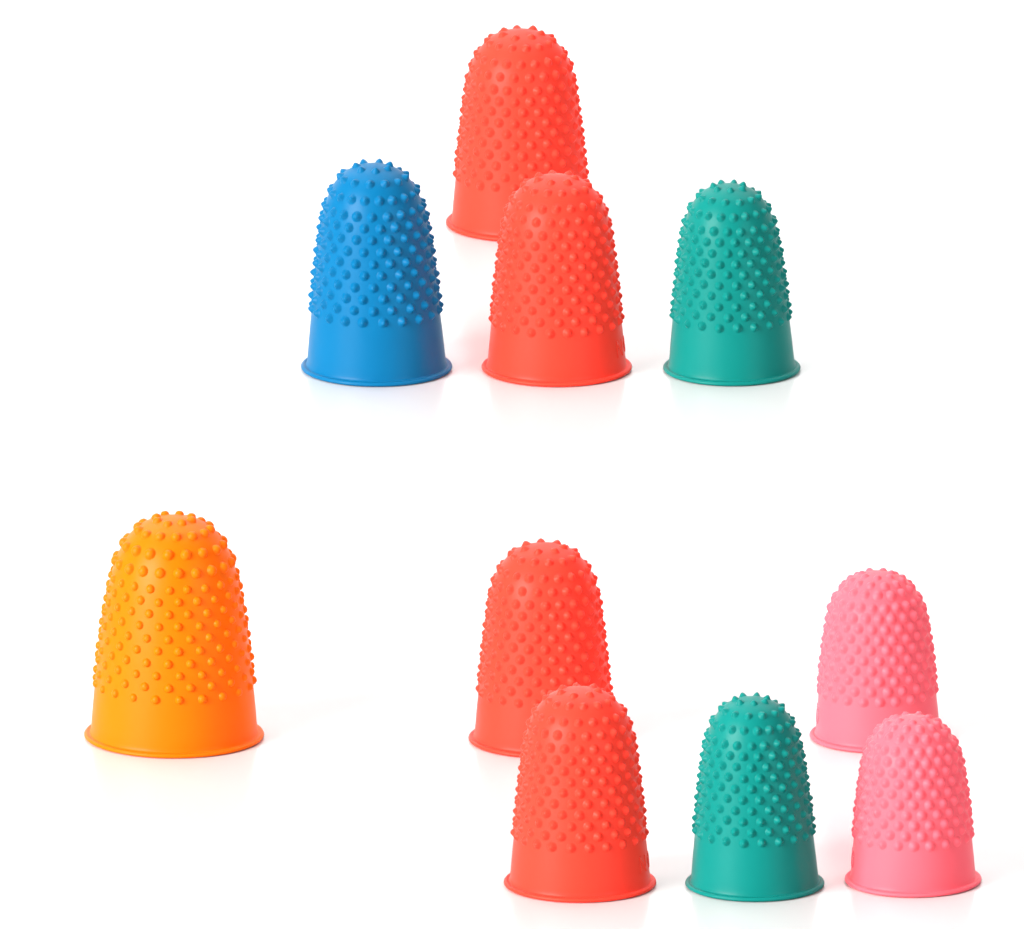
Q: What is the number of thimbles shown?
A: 10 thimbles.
